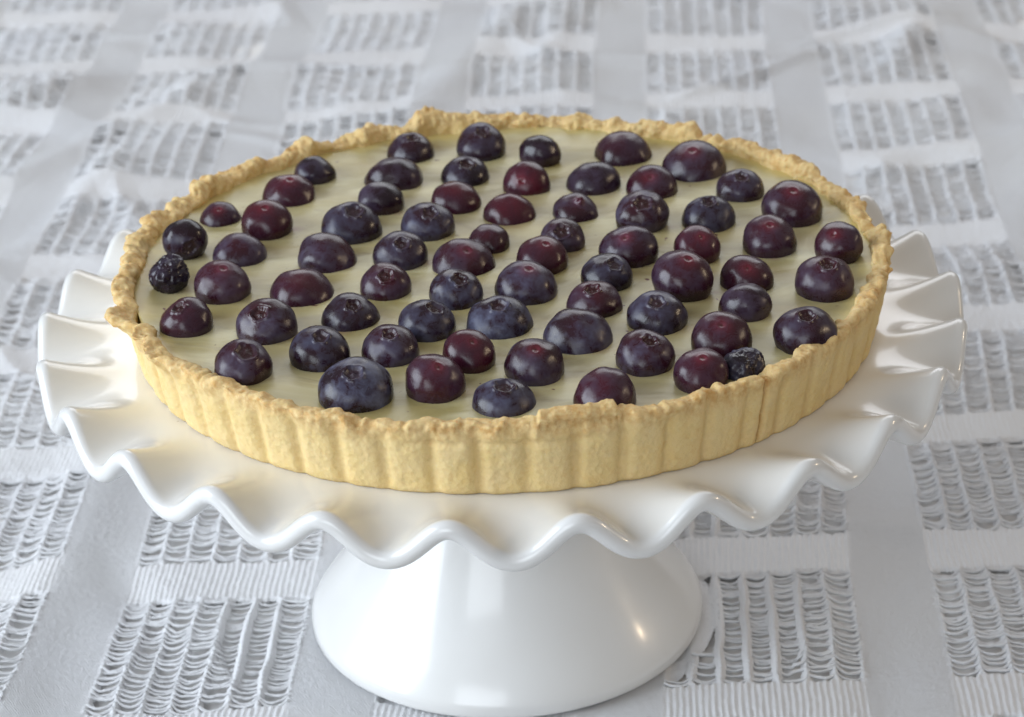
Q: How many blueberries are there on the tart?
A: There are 69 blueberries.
